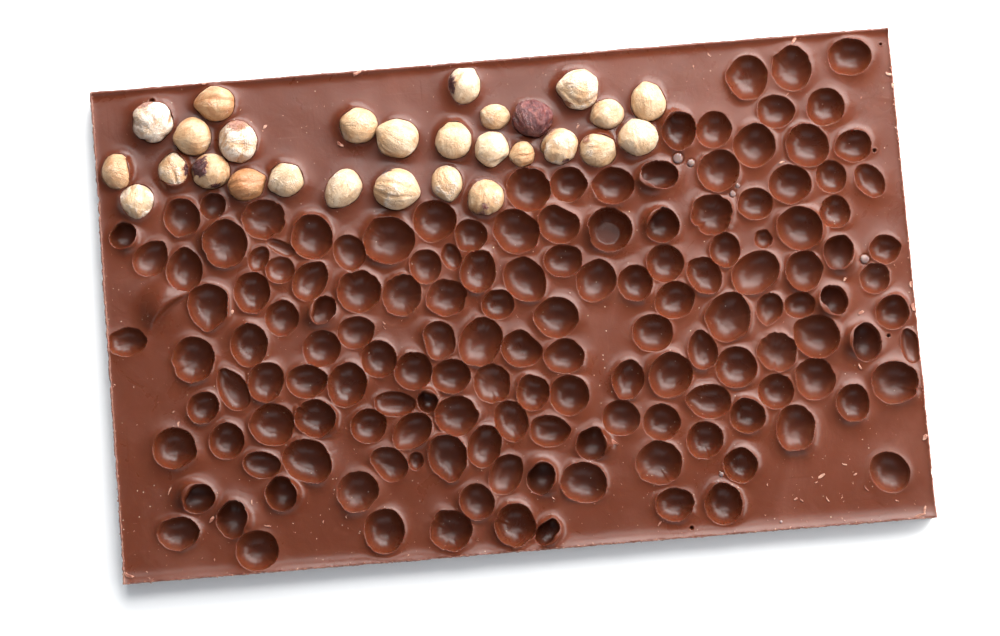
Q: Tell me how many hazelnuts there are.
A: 28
